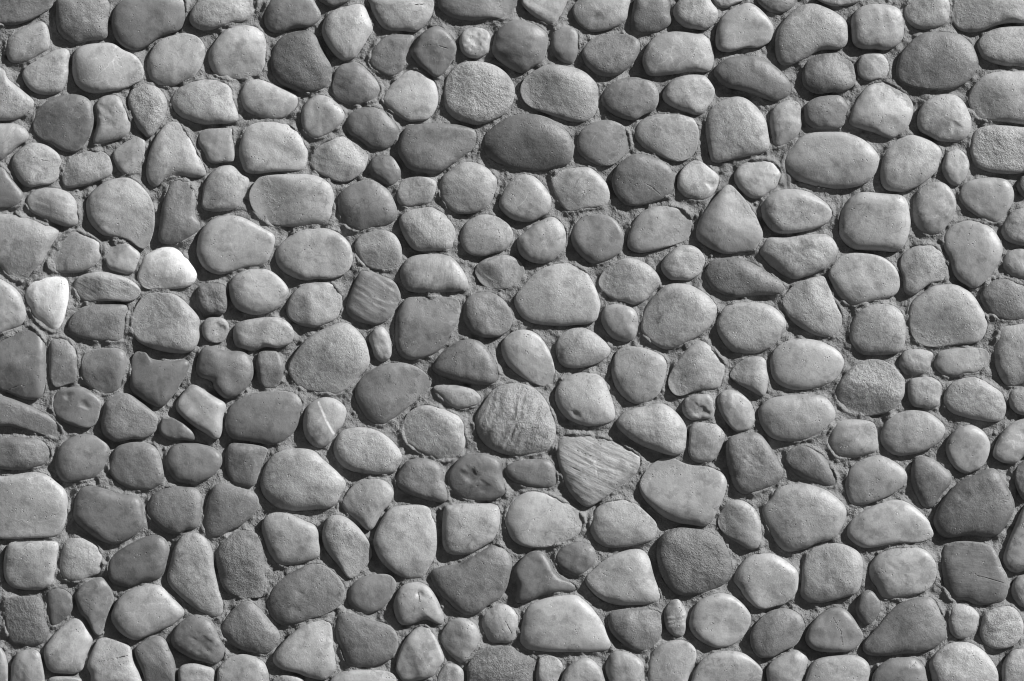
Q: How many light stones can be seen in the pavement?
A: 186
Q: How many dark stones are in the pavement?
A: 91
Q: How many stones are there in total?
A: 277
